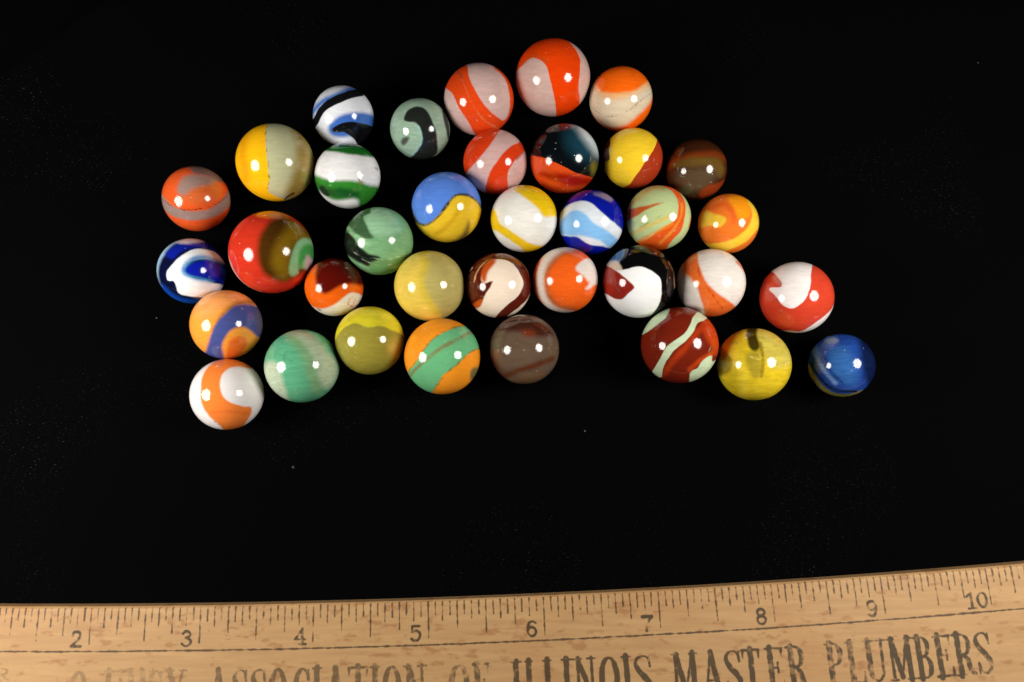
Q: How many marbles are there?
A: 36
